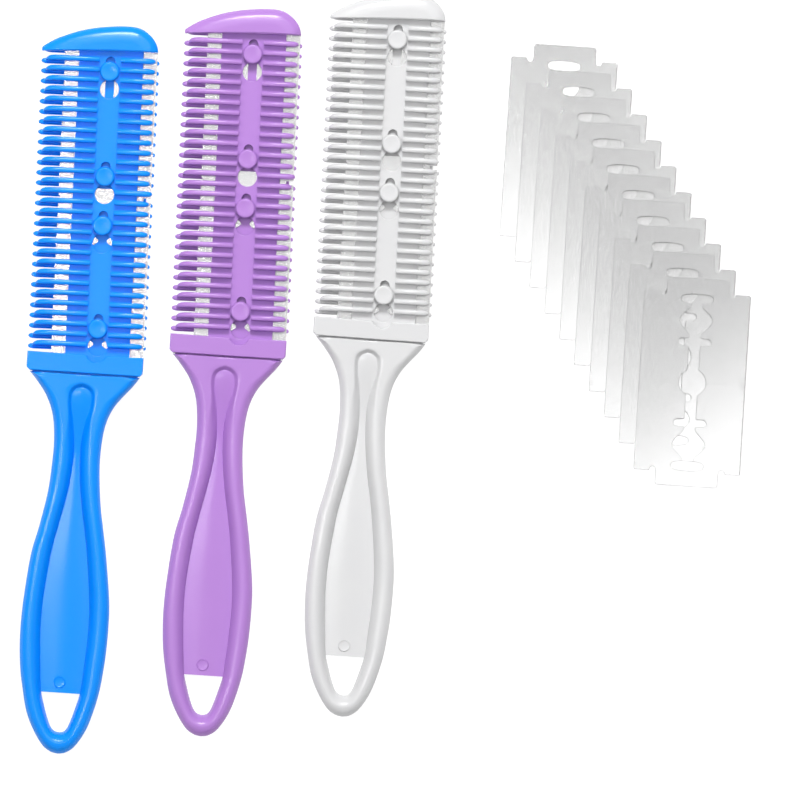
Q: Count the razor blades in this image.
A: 10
